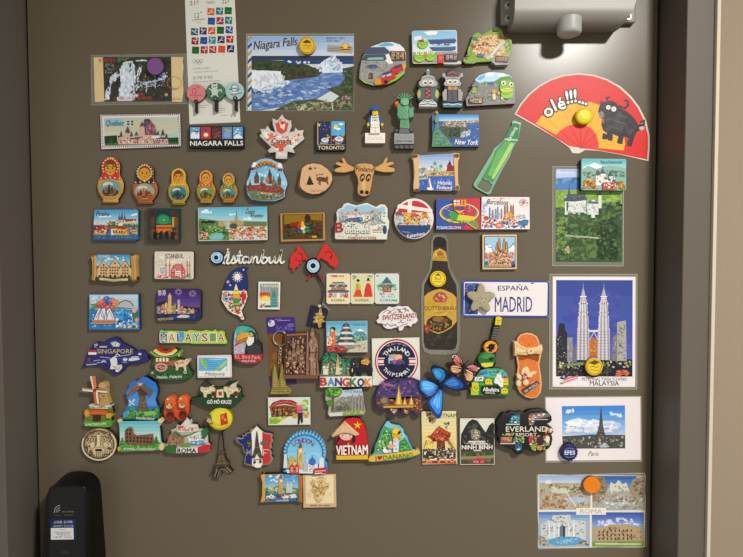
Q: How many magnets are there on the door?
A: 91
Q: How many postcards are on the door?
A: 6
